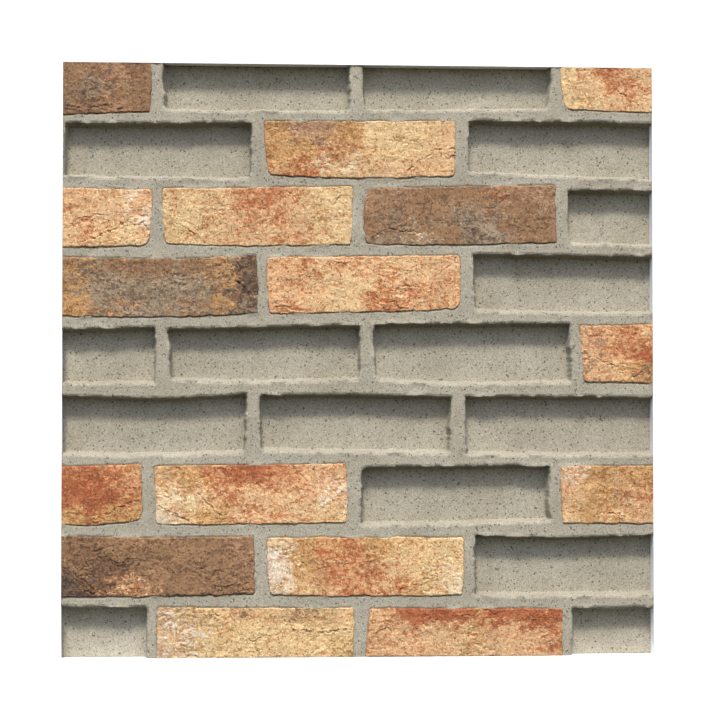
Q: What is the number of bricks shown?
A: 16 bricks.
